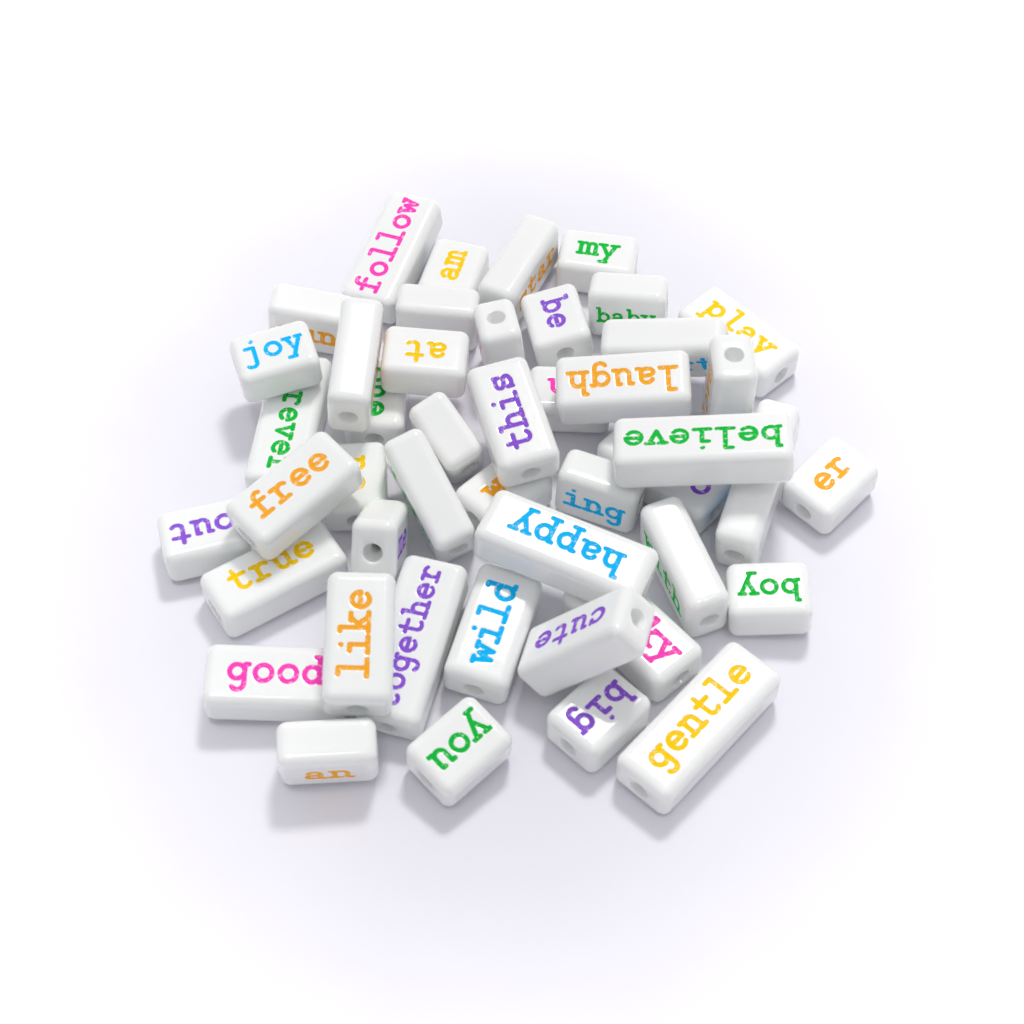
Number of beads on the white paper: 46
